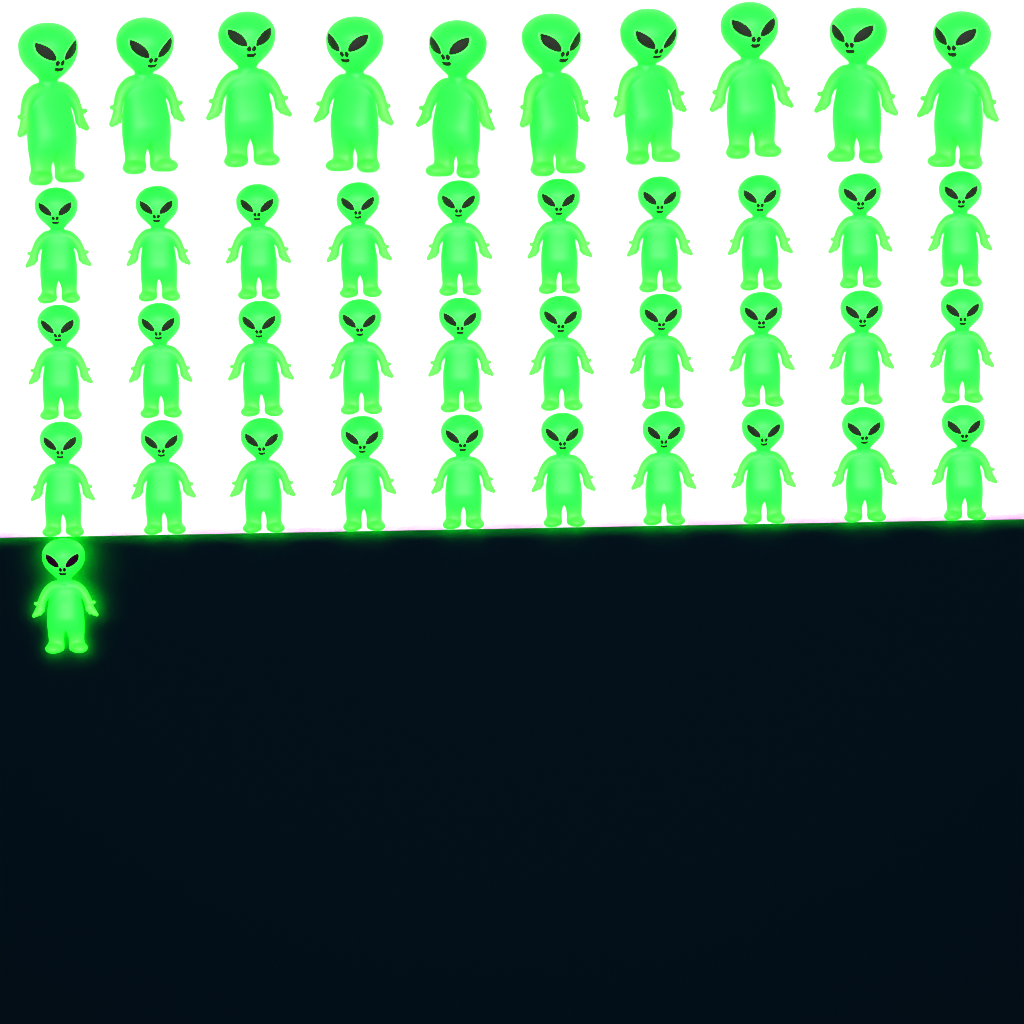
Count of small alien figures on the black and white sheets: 31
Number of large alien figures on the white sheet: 10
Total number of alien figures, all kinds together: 41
